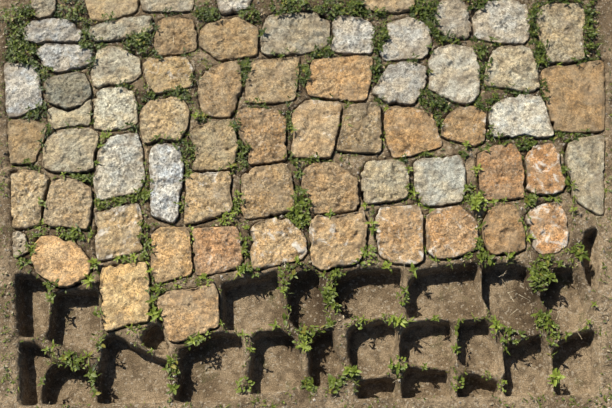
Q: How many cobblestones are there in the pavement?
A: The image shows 64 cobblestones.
